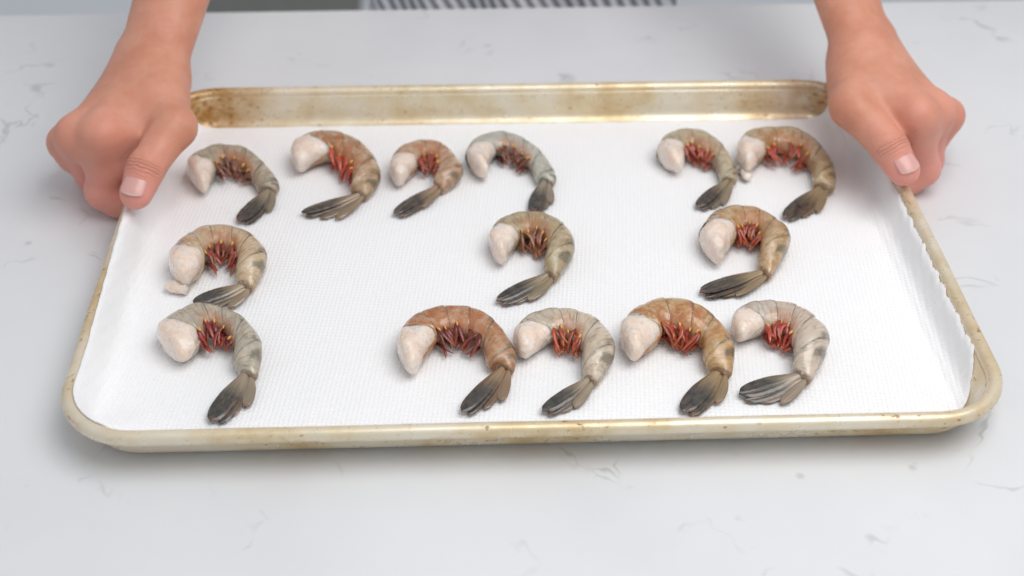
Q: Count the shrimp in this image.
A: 14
